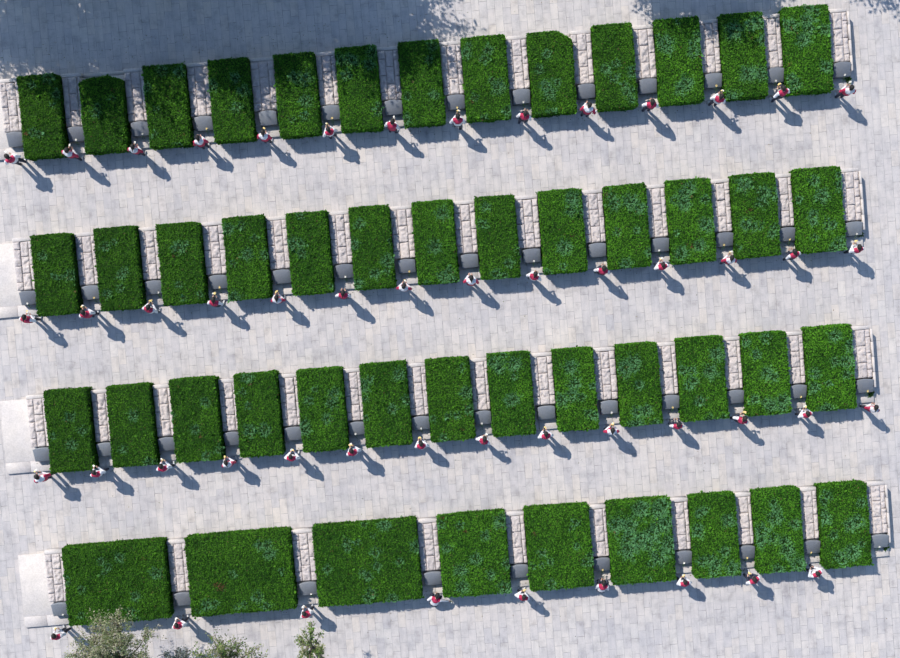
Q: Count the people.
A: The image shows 51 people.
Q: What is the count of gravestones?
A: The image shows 52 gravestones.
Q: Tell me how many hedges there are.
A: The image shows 48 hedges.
